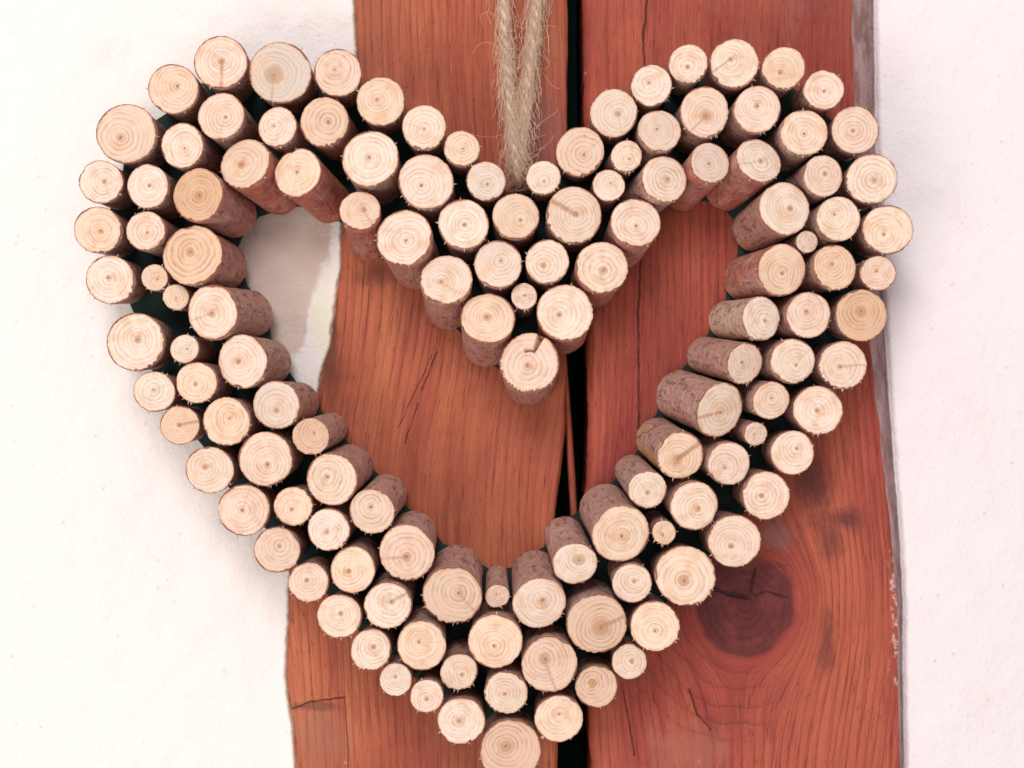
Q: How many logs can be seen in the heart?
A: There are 130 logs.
